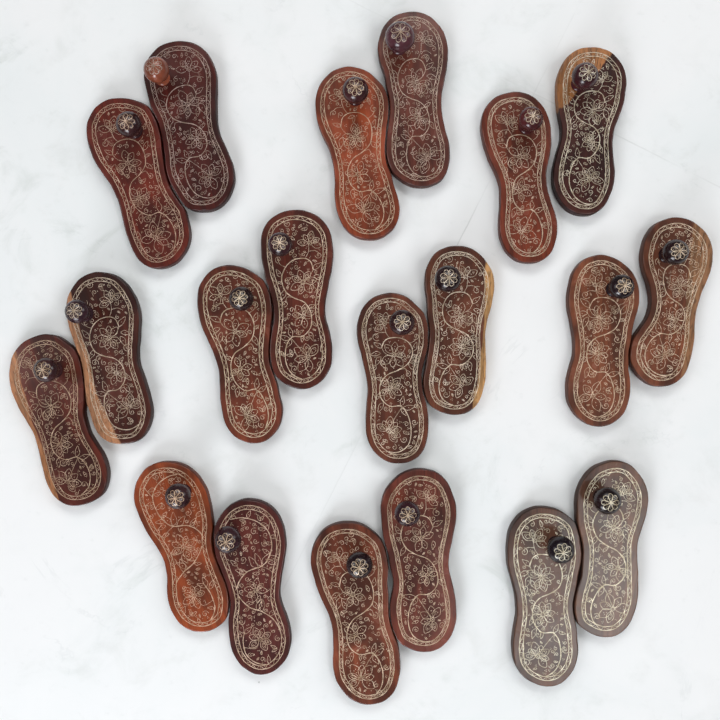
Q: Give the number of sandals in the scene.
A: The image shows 20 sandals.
